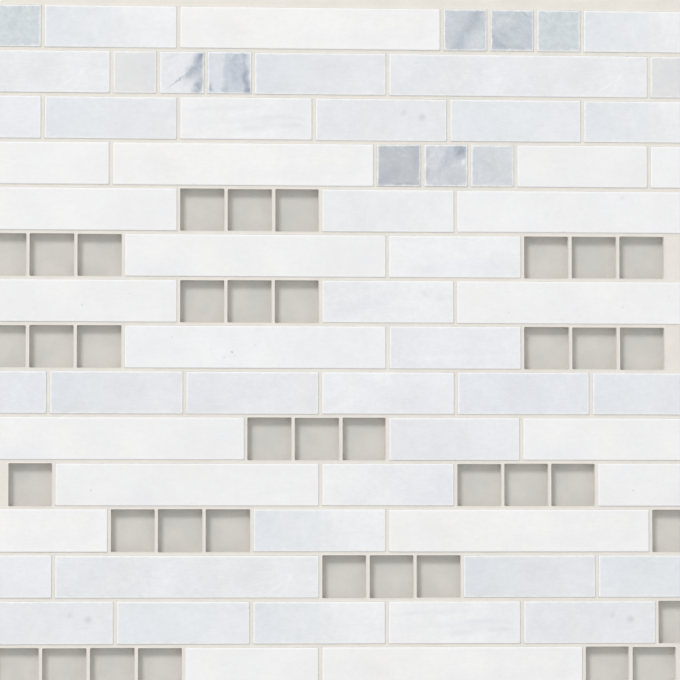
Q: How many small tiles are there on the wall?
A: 12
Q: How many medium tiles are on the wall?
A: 32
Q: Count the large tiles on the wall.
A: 19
